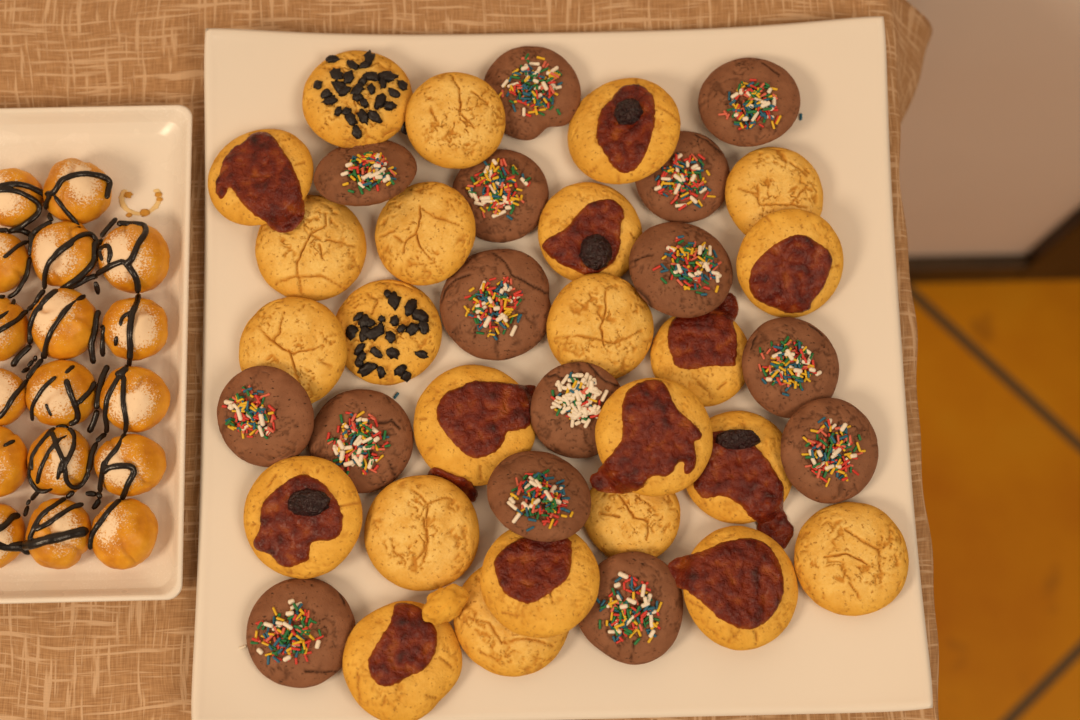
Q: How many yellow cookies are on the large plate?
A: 24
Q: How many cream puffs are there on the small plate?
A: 17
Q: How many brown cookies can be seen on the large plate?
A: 15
